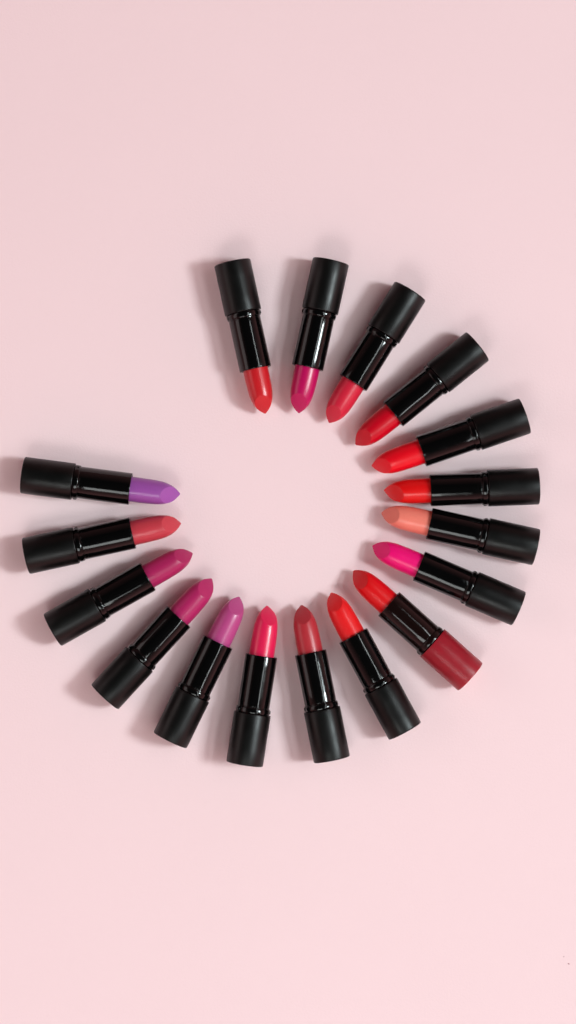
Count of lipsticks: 17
